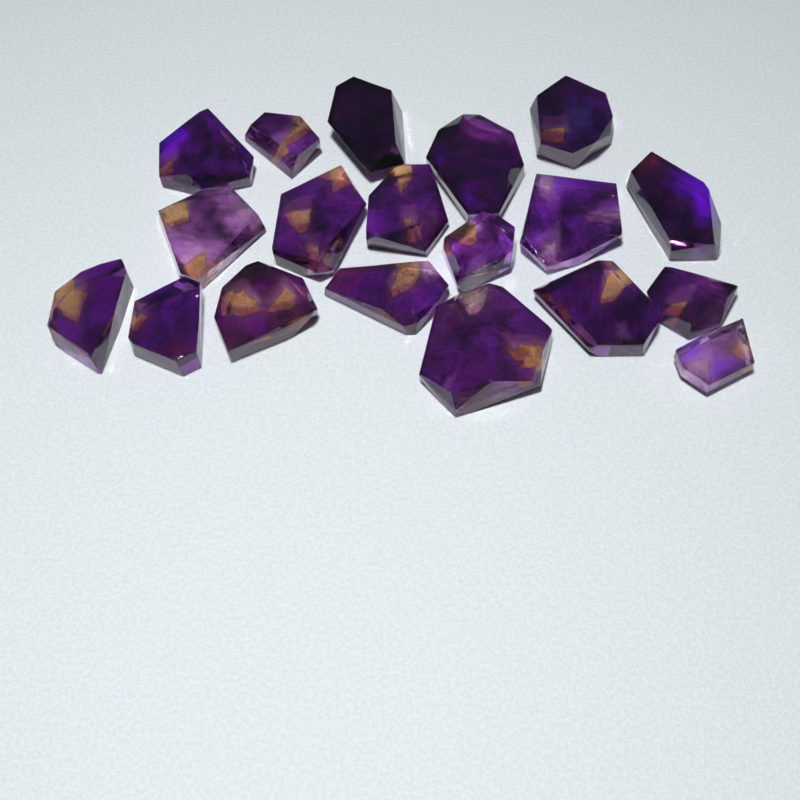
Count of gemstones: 19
